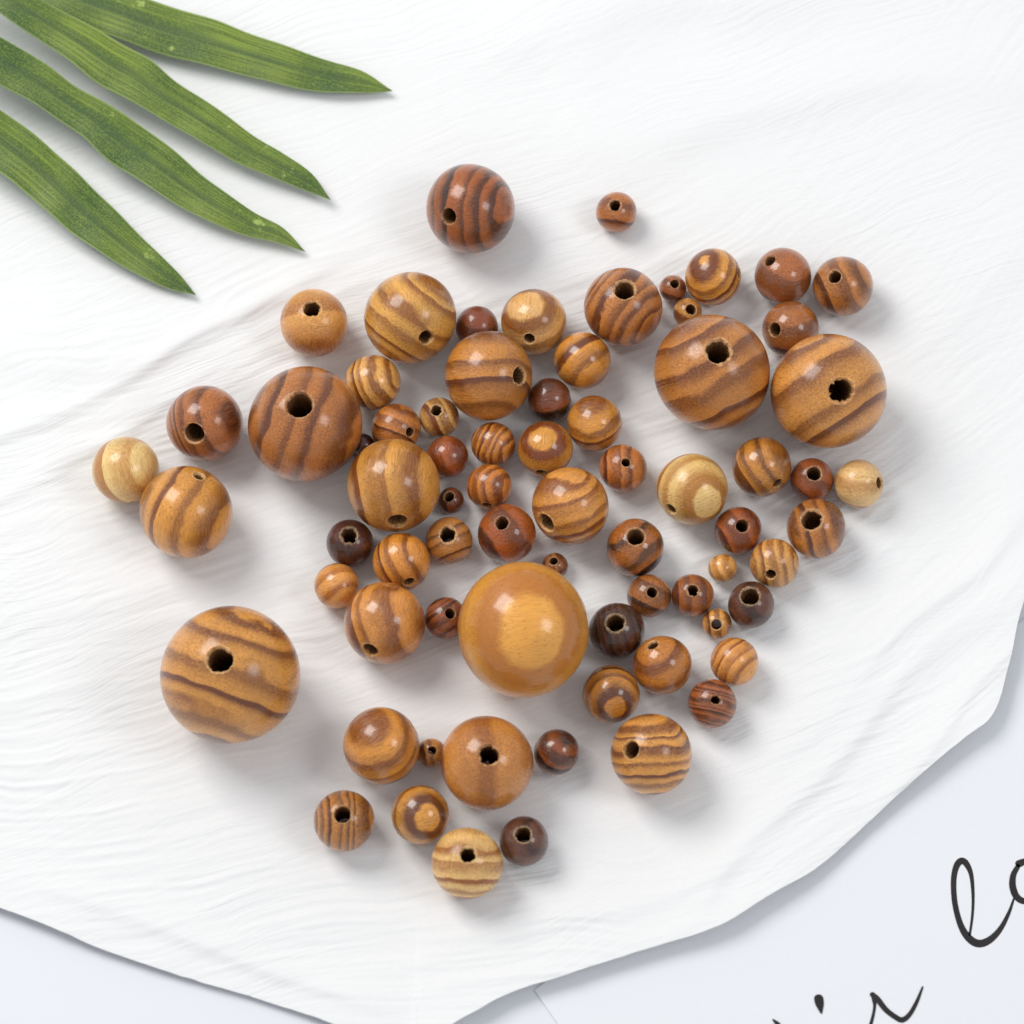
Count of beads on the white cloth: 72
